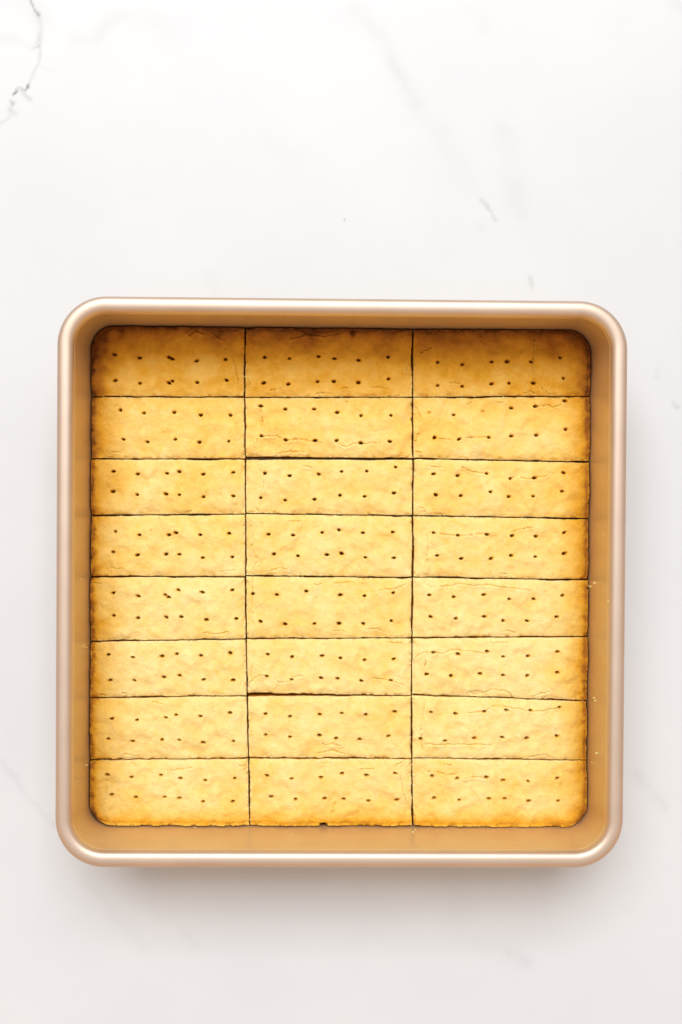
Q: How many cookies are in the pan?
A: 24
